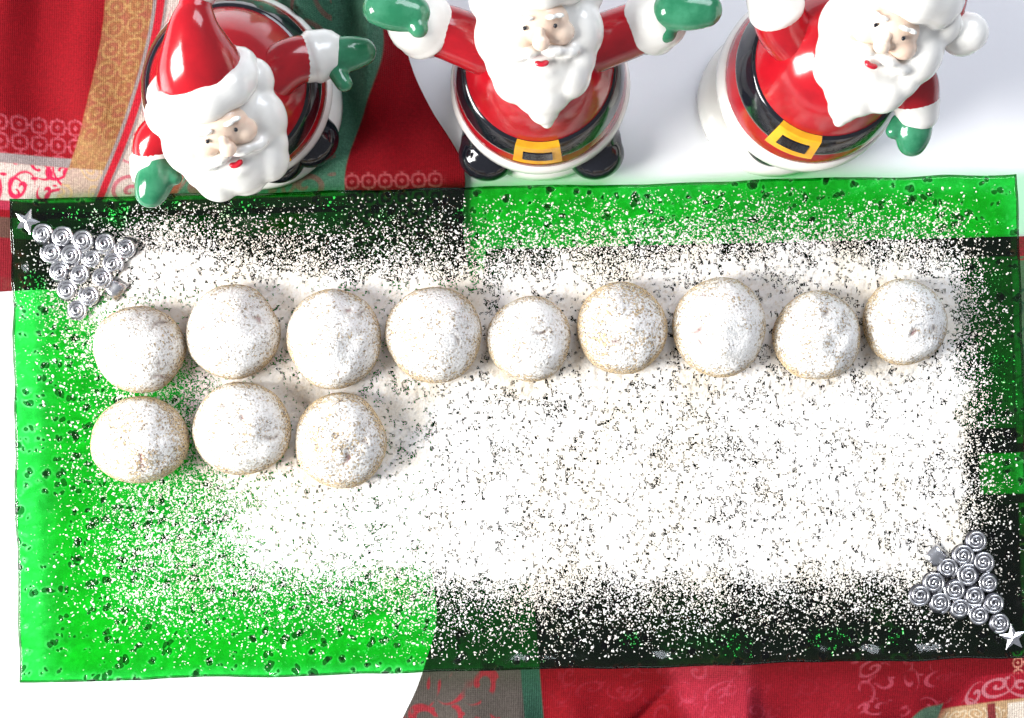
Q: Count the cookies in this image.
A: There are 12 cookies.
